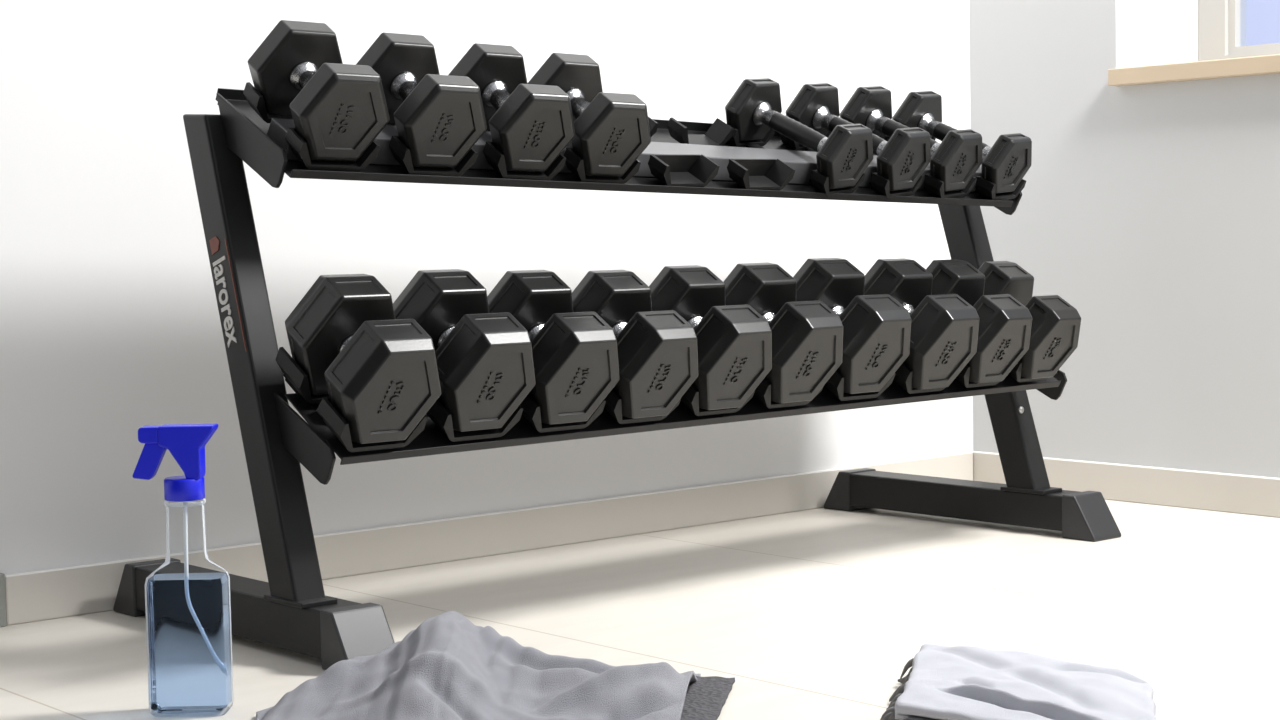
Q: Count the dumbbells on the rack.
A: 18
